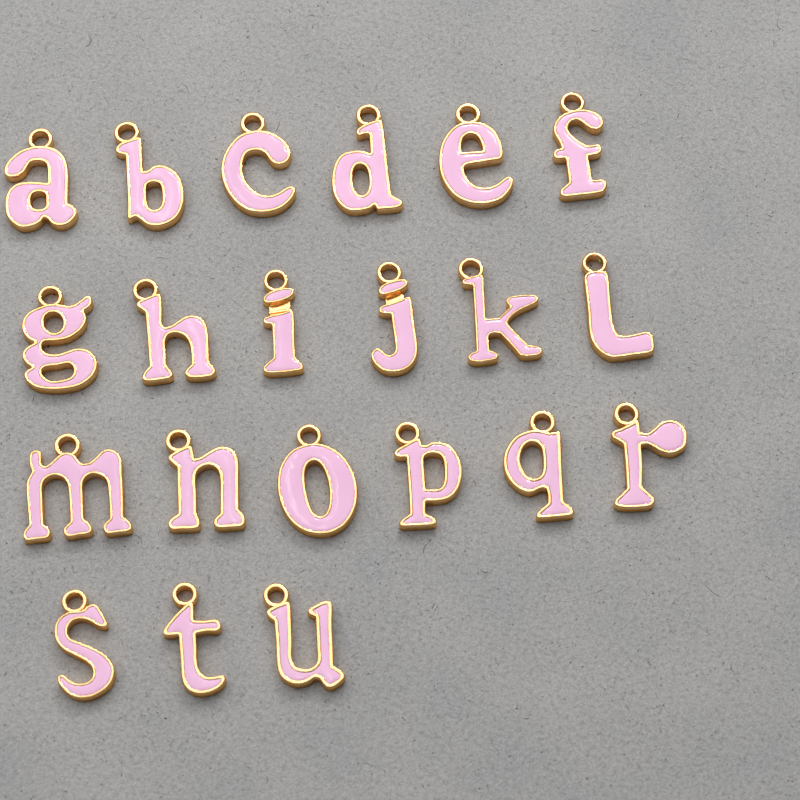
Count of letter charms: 21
